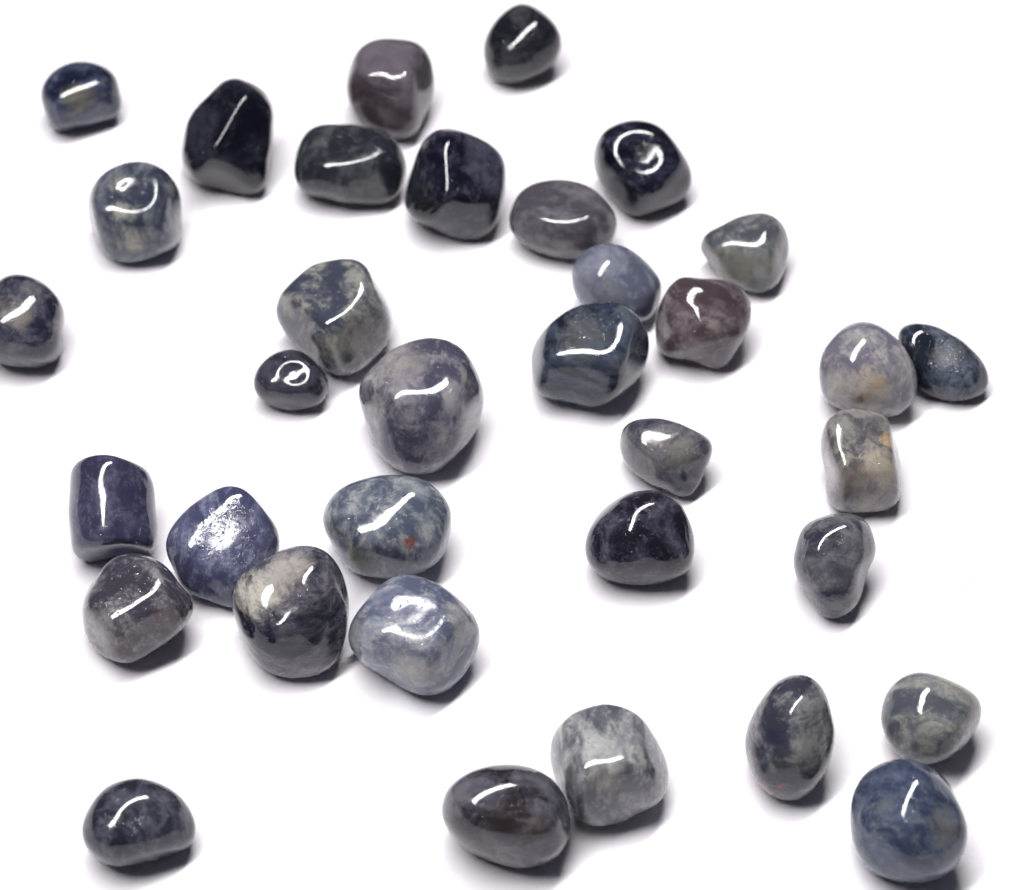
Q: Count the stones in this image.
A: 35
